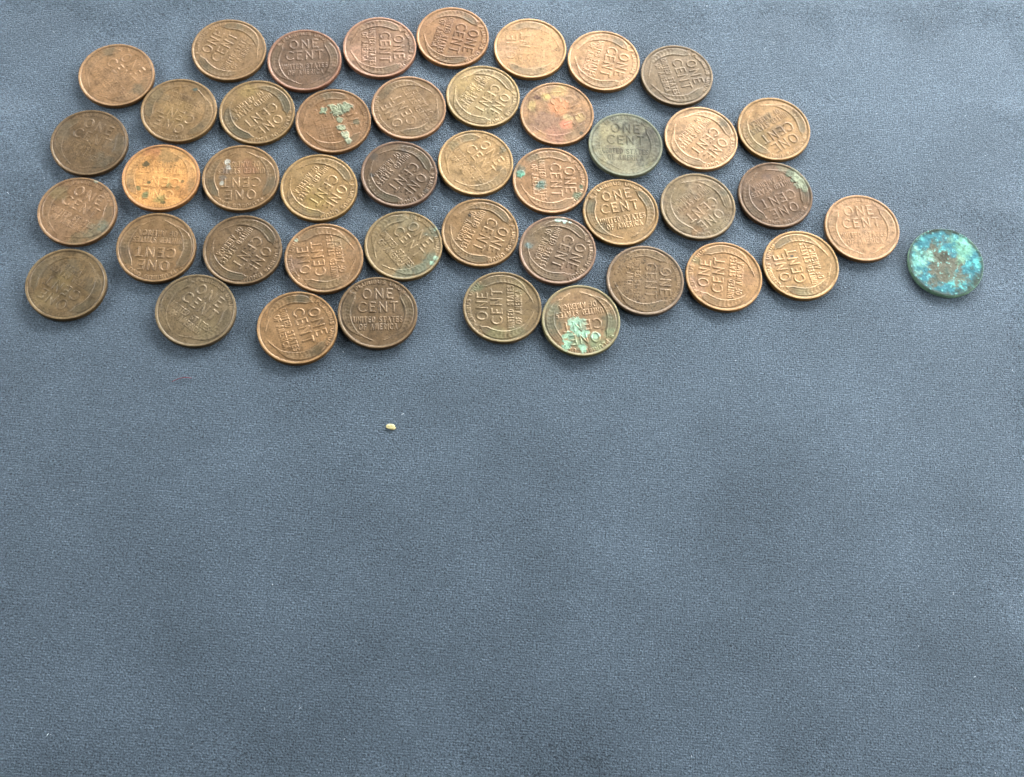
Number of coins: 45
